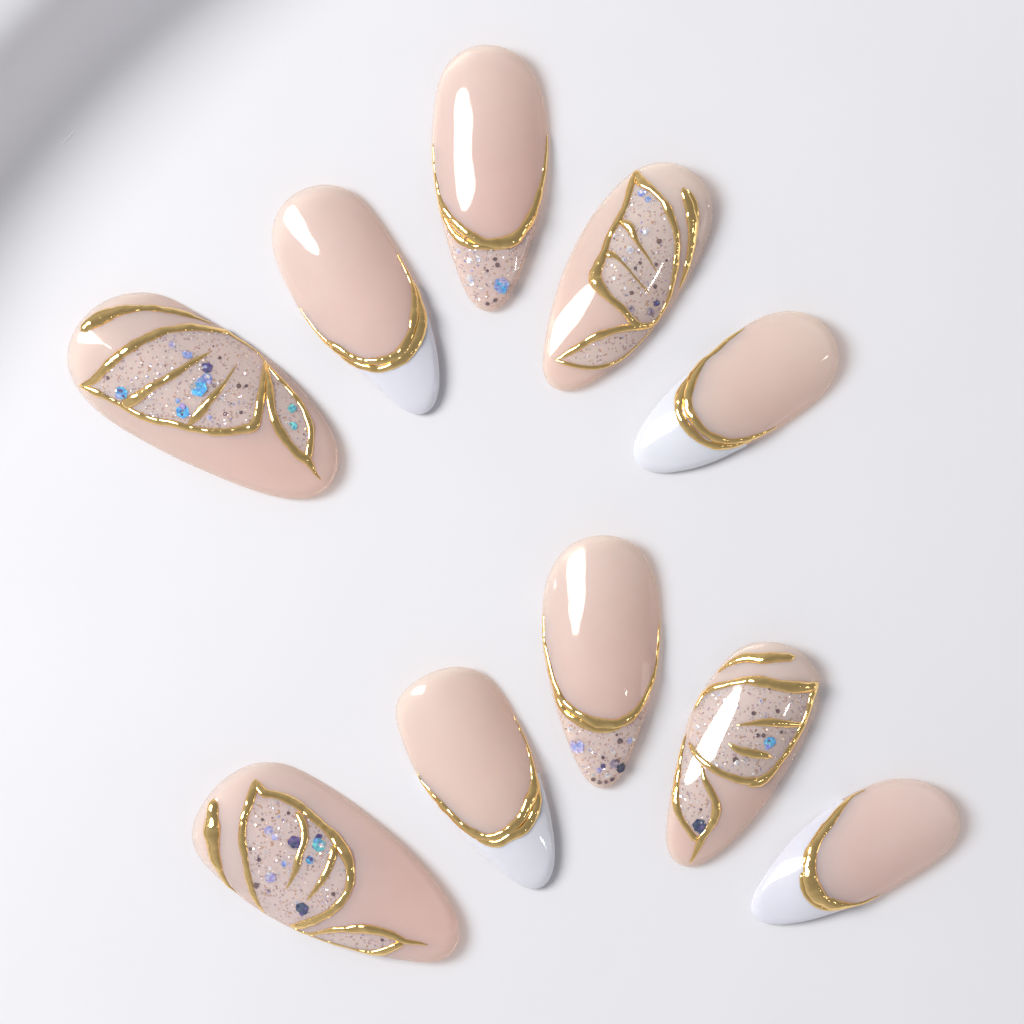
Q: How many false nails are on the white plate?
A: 10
